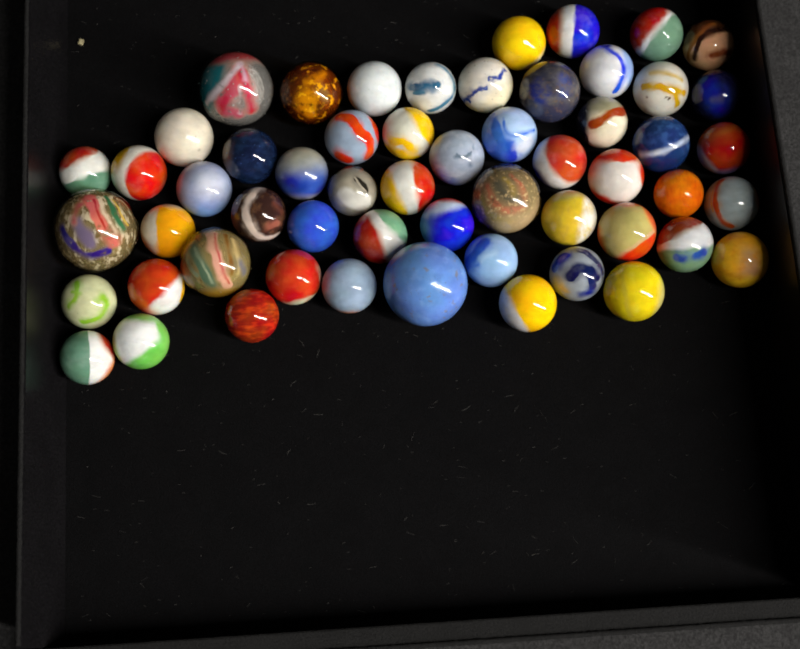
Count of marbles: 56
